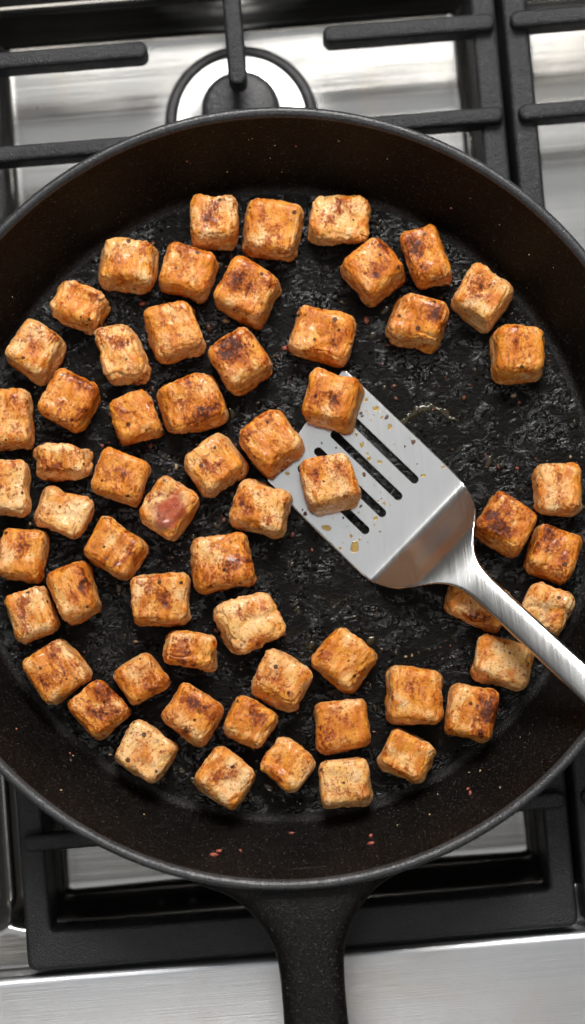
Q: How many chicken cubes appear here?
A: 60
